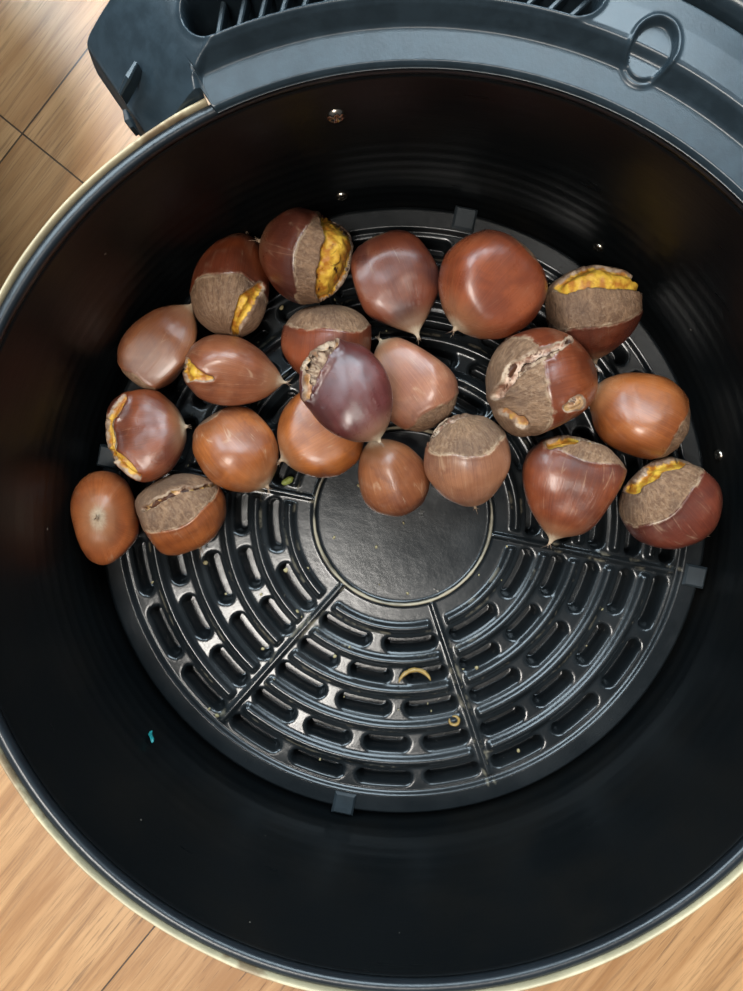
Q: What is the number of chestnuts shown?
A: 21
